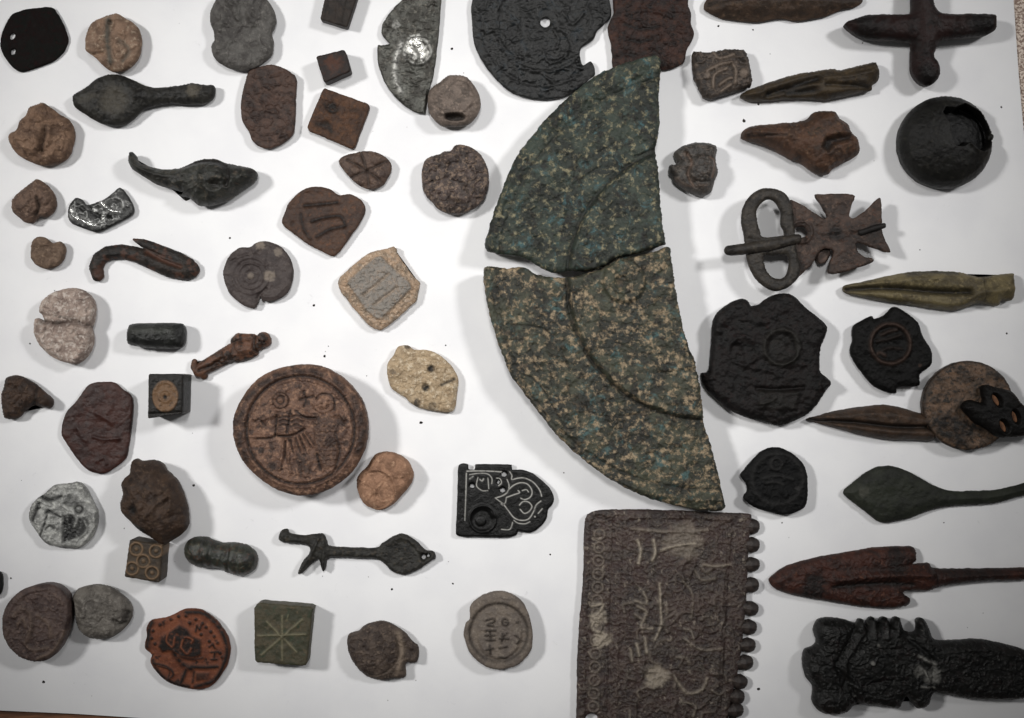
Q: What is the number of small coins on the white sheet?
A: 24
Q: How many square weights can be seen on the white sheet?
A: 8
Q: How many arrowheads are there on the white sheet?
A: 7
